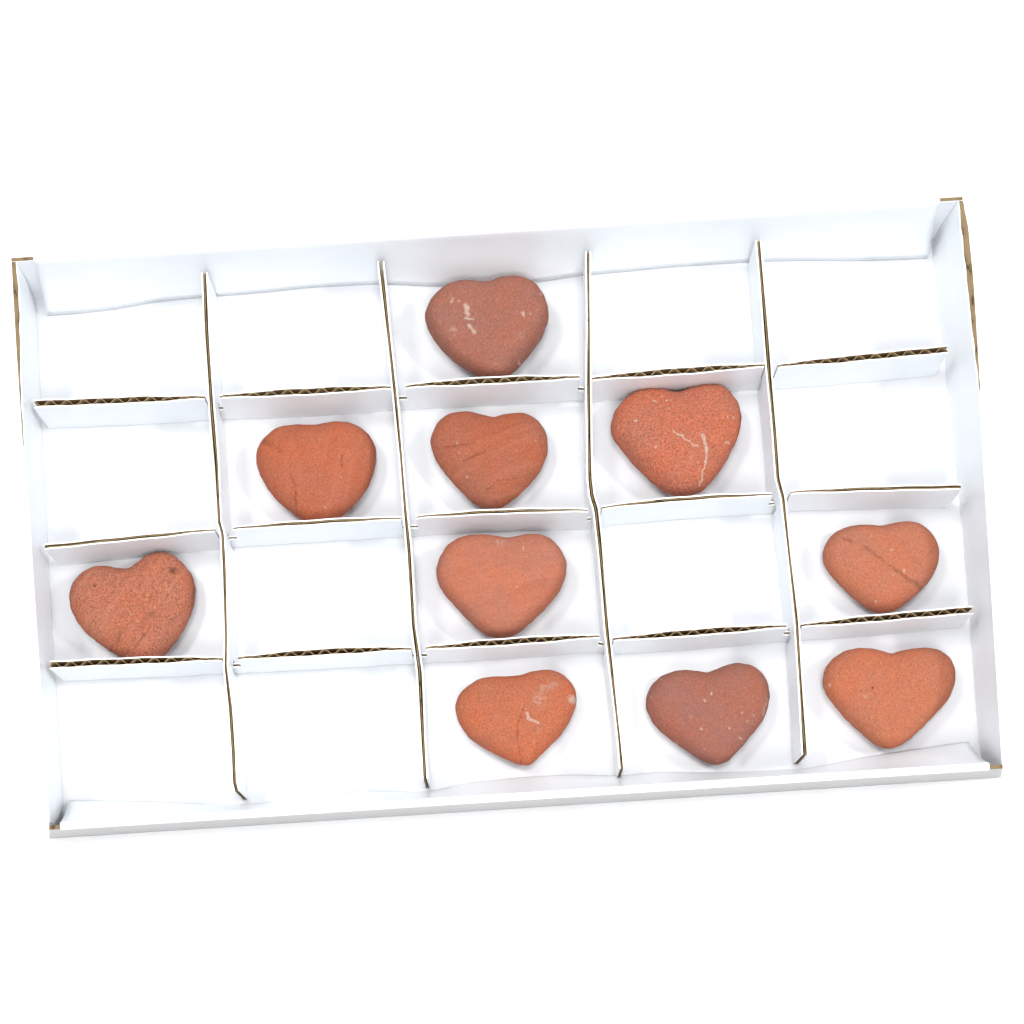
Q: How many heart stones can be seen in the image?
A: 10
